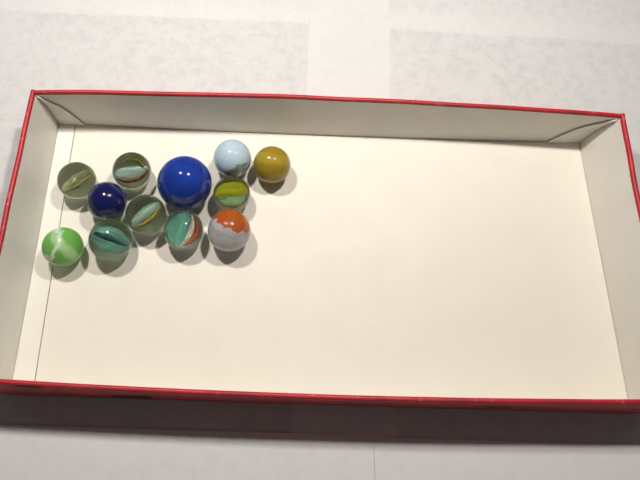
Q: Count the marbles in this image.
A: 12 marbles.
